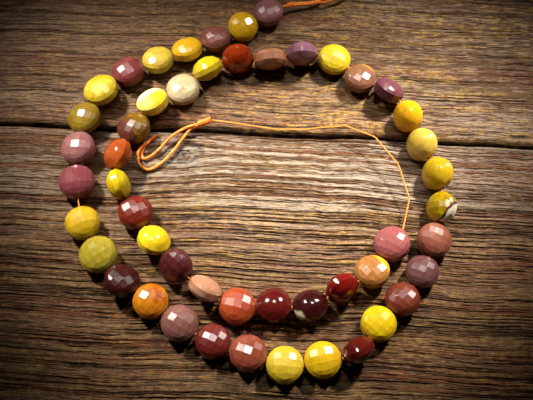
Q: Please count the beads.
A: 50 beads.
